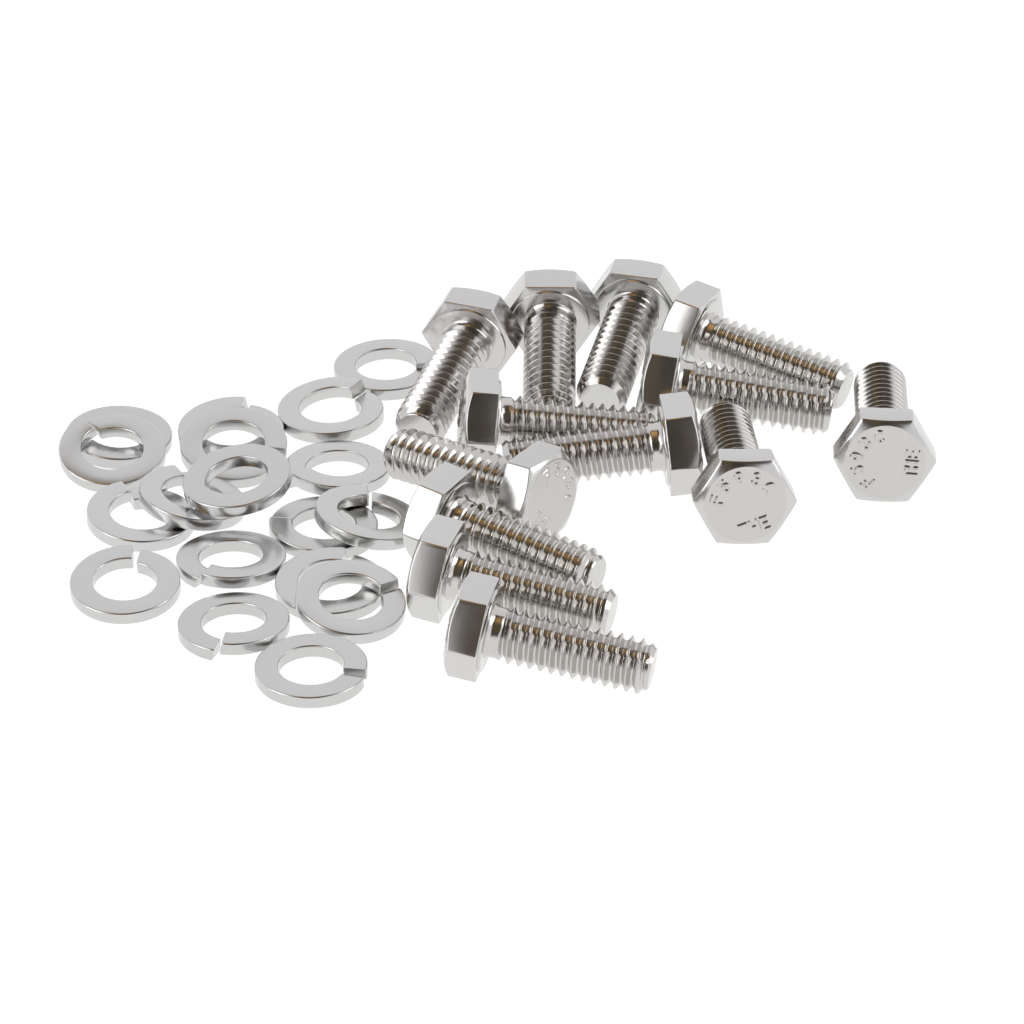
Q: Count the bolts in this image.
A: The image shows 13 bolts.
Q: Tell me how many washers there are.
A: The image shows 18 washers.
